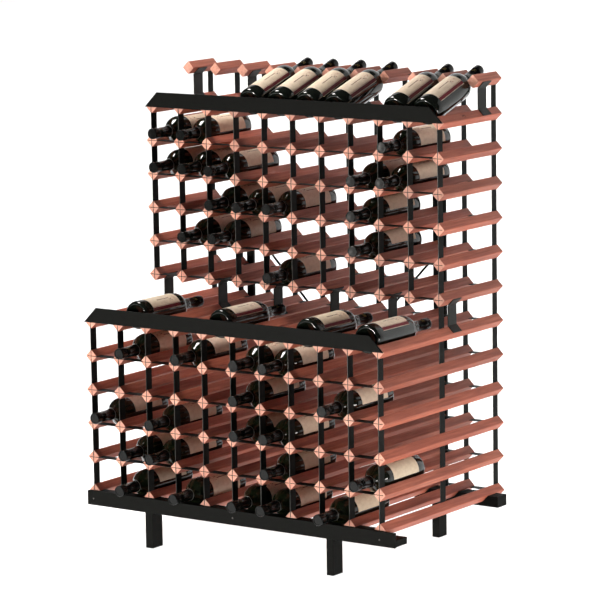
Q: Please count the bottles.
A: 45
